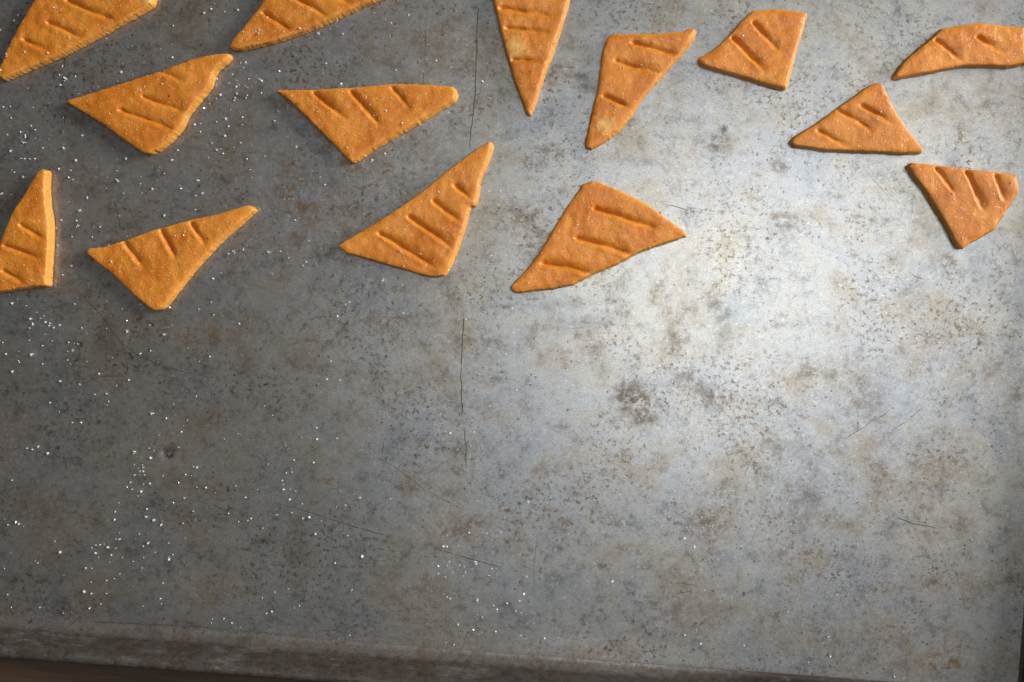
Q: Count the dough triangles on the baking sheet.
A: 14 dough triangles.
